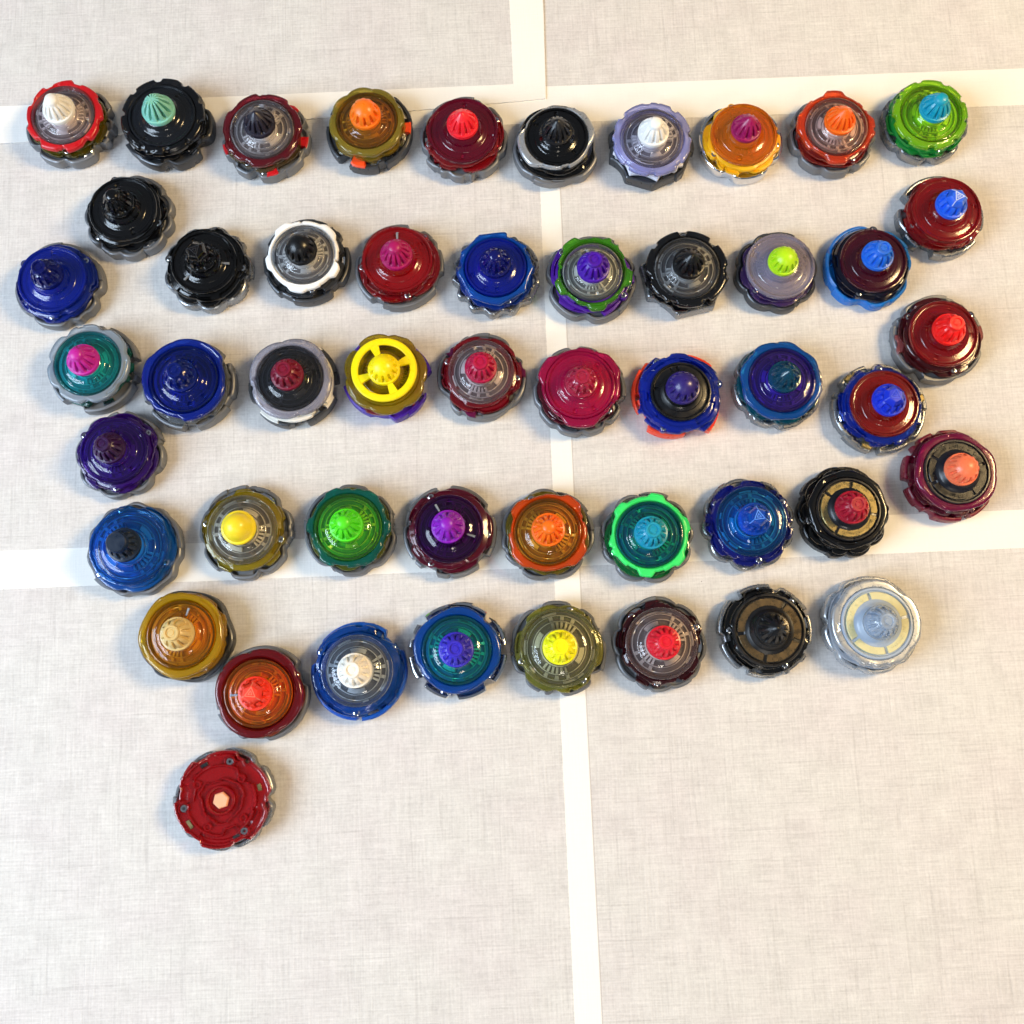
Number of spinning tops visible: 50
